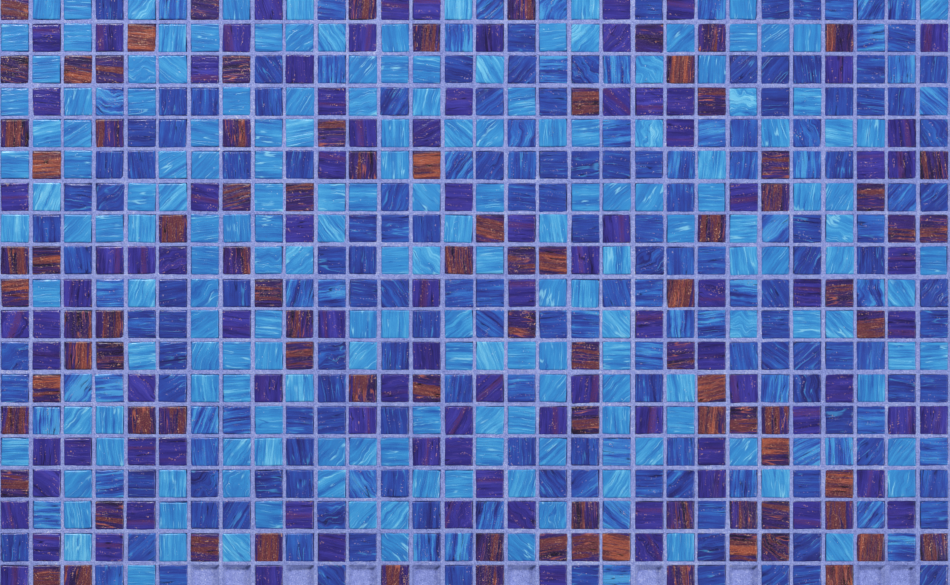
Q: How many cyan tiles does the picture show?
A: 179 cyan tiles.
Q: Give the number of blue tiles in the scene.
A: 197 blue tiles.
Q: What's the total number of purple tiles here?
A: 94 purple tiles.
